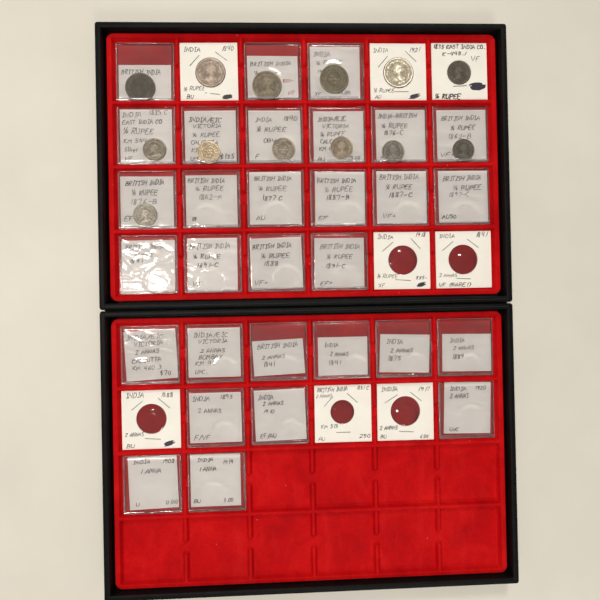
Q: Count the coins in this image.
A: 13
